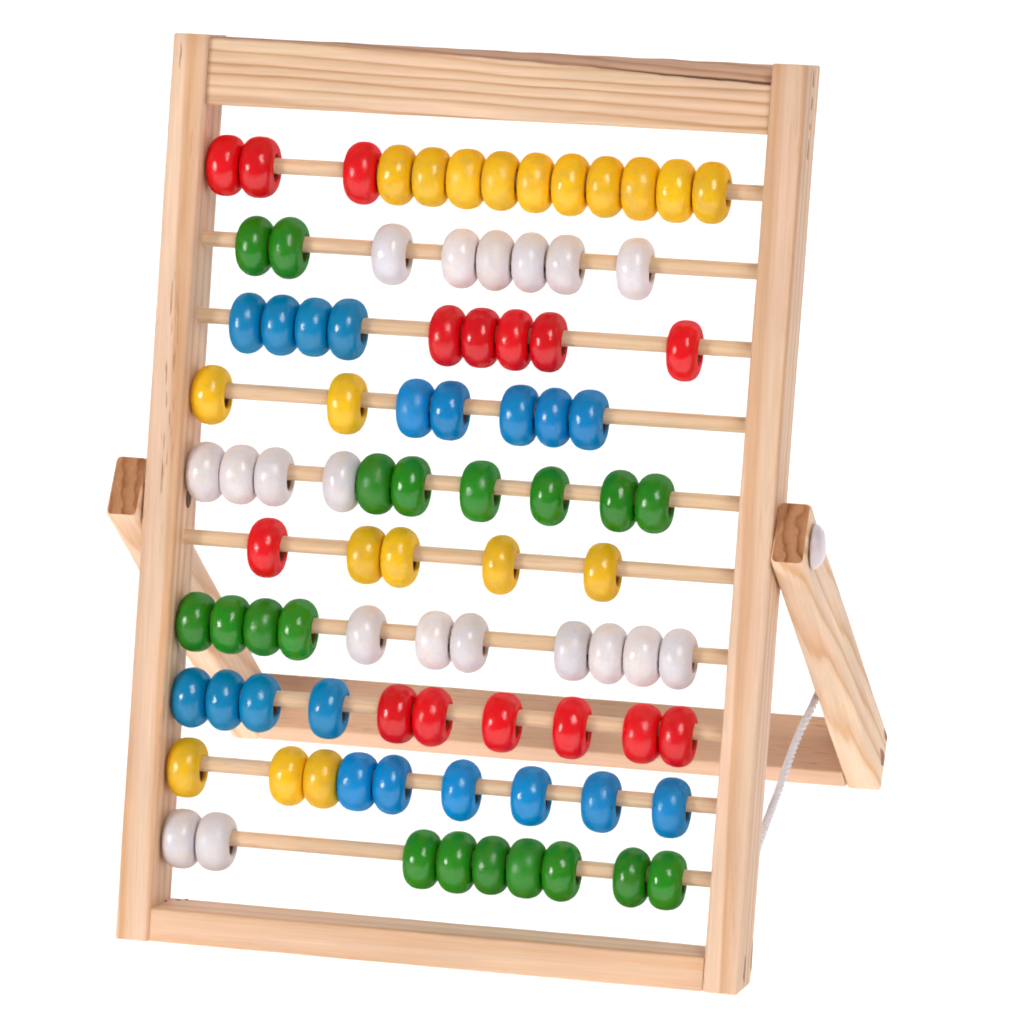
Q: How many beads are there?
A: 91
